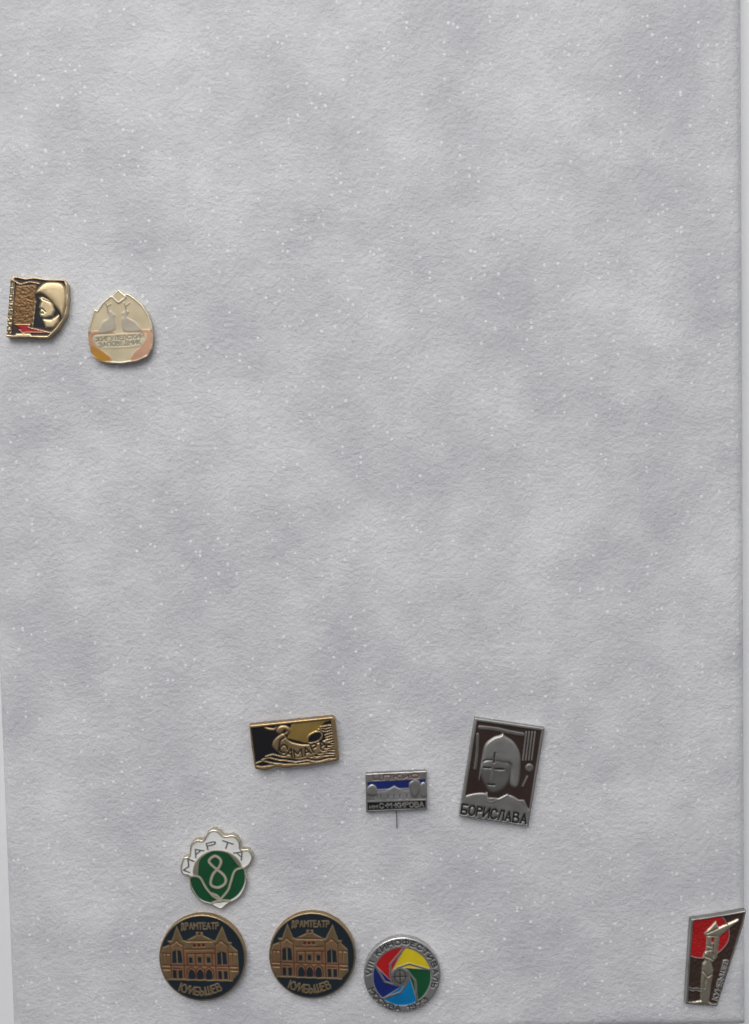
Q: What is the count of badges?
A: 10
